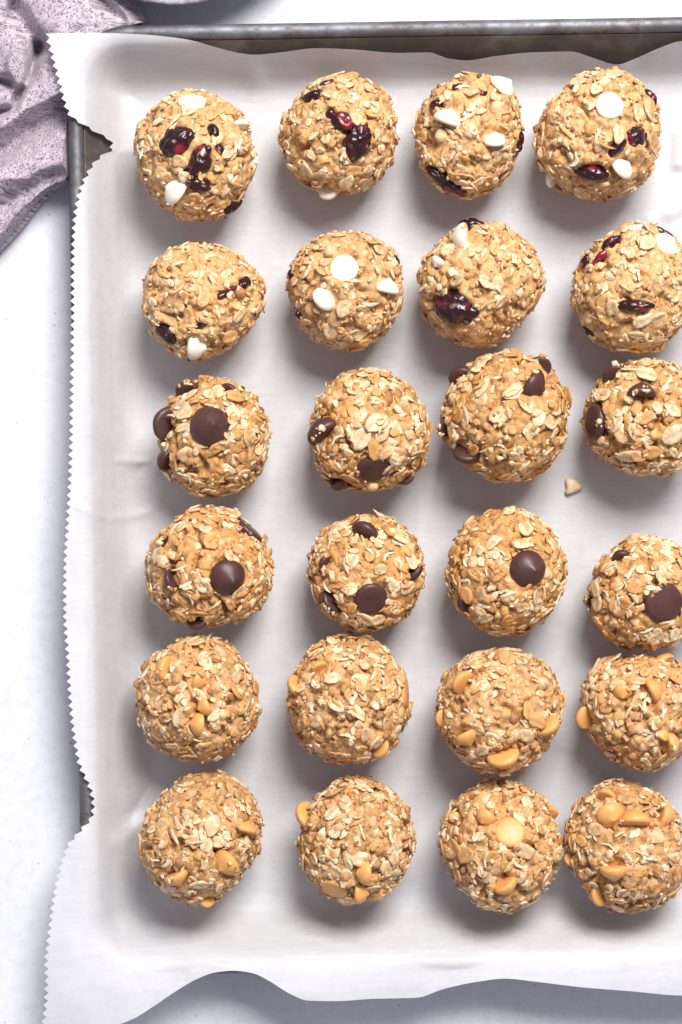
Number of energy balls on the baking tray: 24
